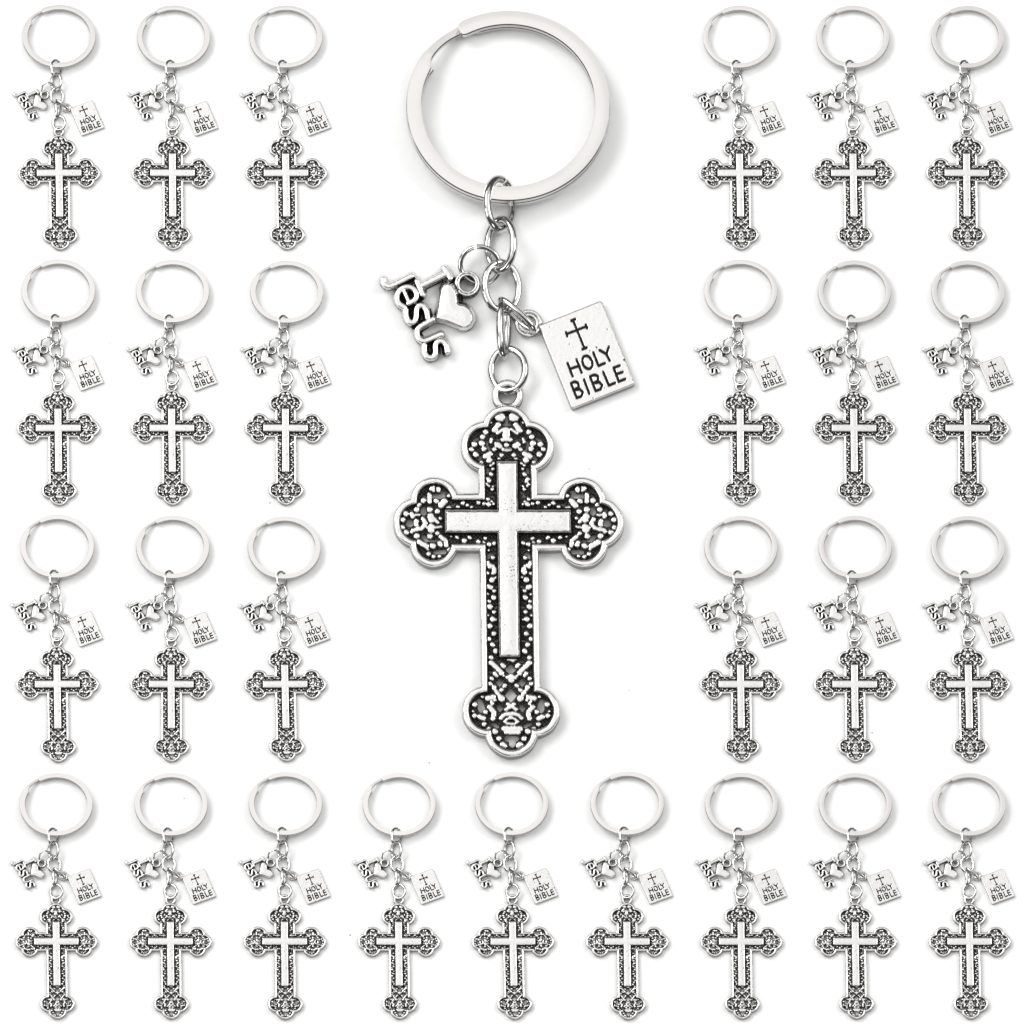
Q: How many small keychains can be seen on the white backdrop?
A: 27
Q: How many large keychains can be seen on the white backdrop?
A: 1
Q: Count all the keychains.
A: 28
